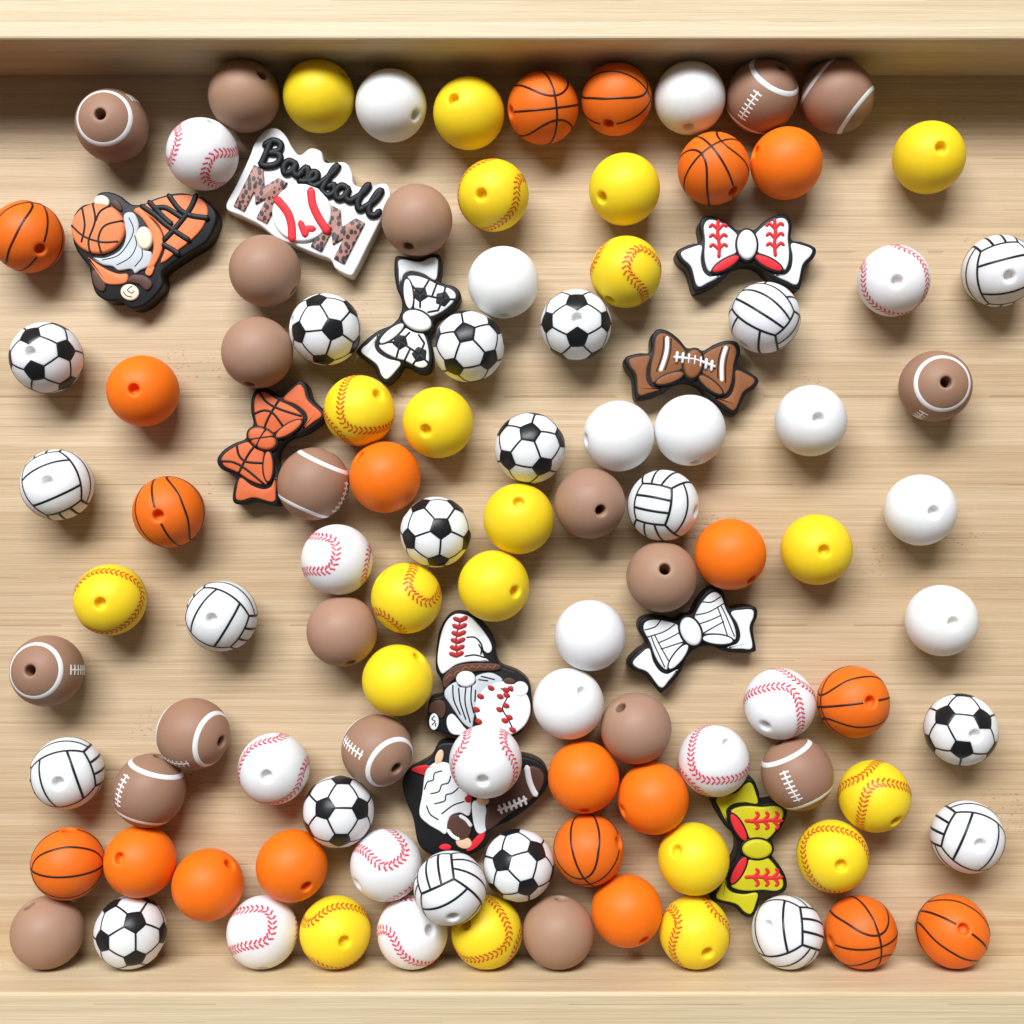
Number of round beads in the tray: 99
